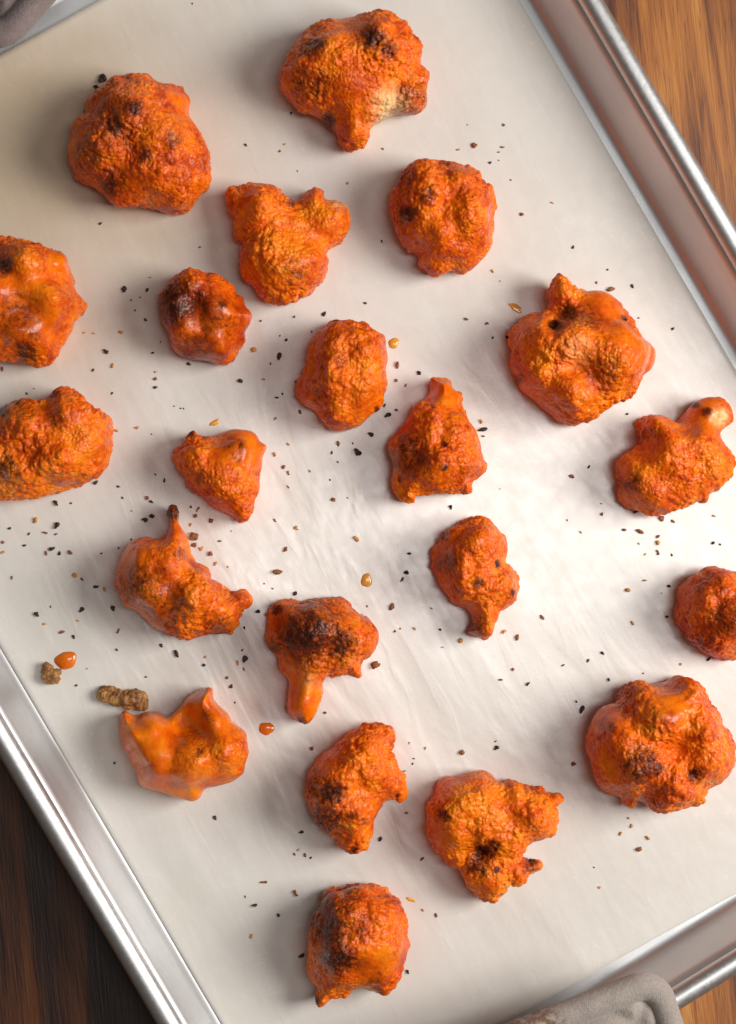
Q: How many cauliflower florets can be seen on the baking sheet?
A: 21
